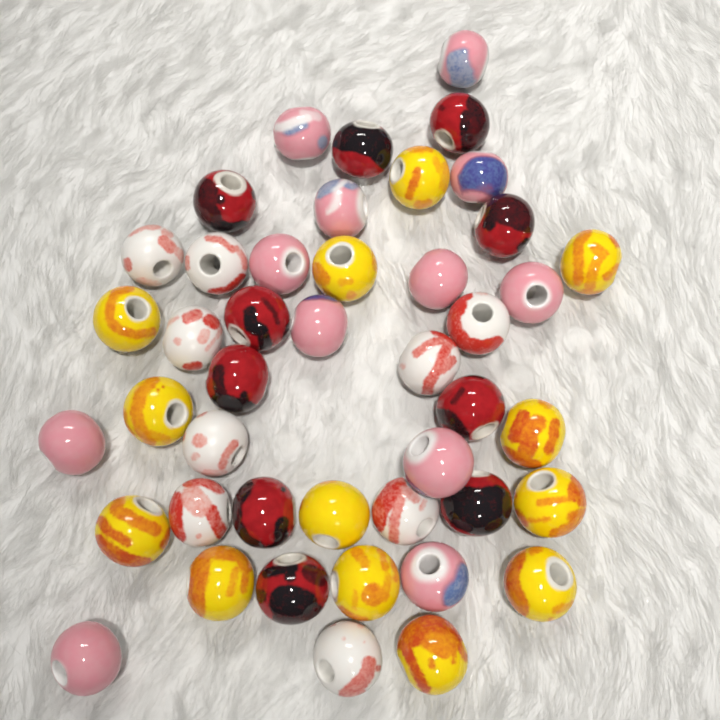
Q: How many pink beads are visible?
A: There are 12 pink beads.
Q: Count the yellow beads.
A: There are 13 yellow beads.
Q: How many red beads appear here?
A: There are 10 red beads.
